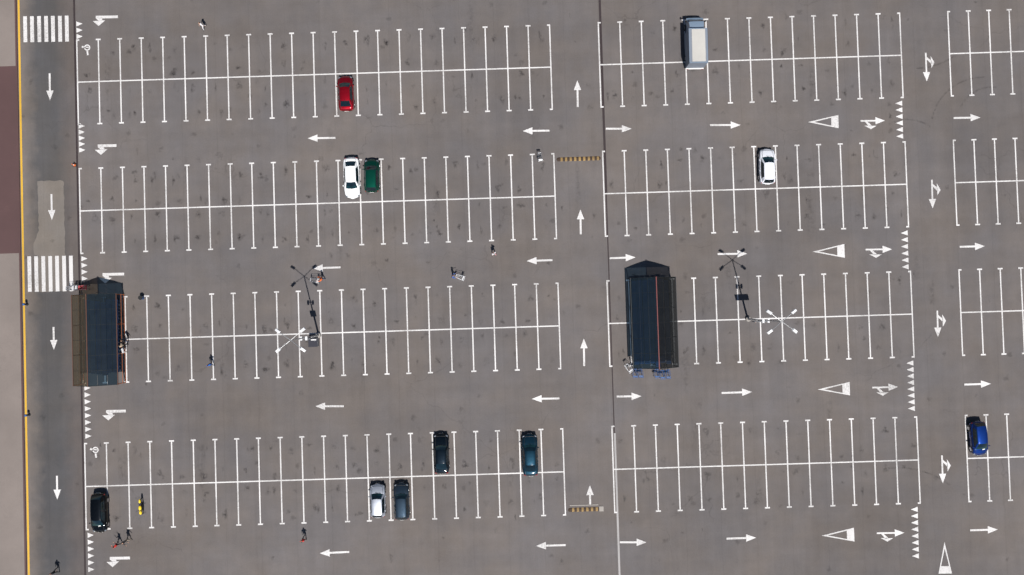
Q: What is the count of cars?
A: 10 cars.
